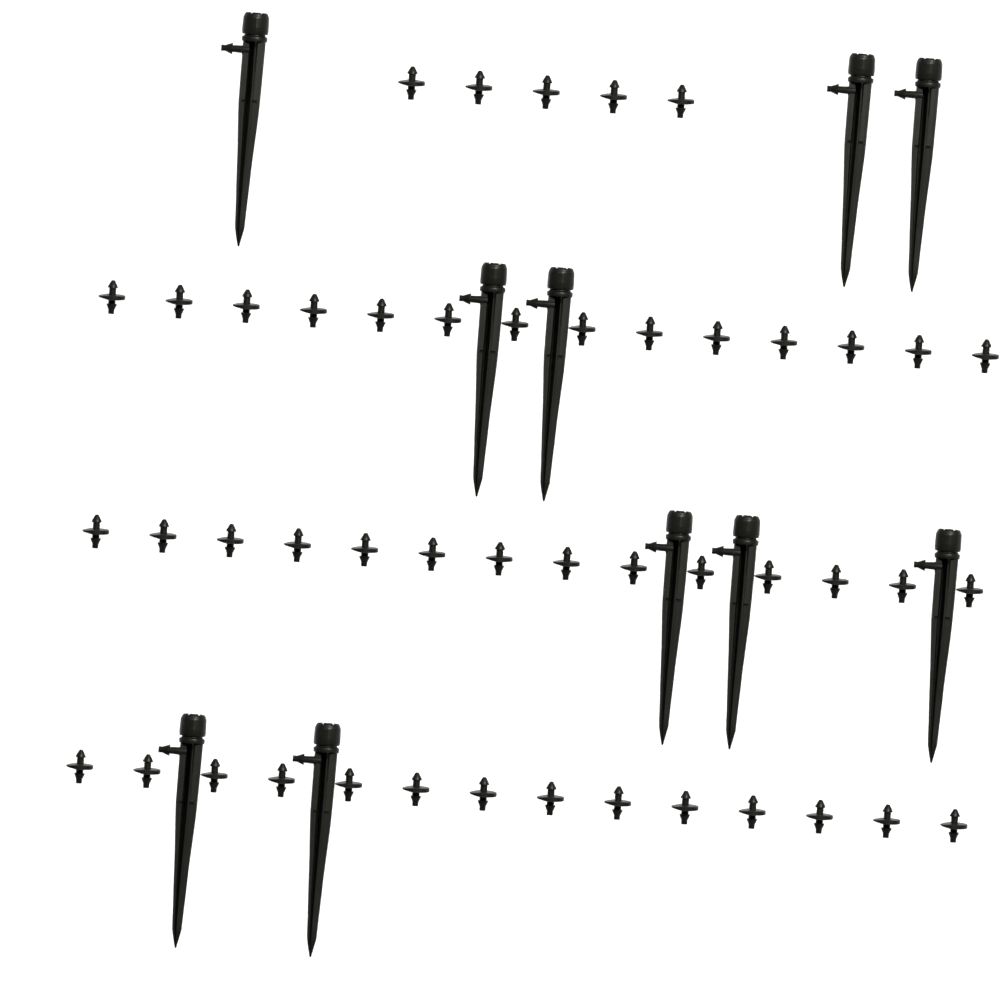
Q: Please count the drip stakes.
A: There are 10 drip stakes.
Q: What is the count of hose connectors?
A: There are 47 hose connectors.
